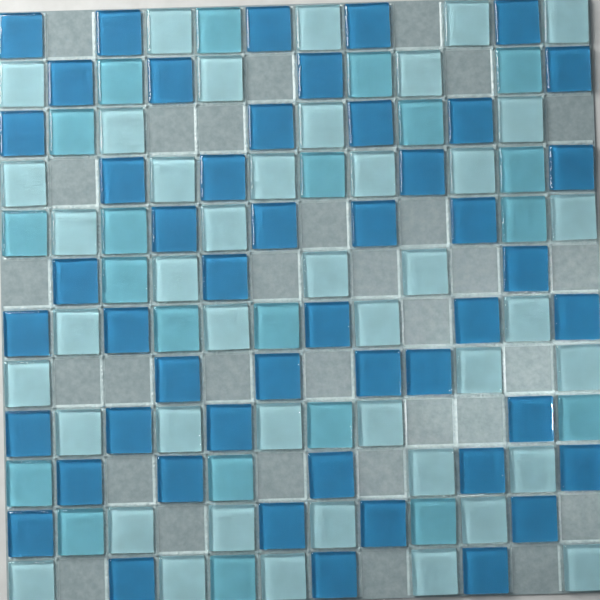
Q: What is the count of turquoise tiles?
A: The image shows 21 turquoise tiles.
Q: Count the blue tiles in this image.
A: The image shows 49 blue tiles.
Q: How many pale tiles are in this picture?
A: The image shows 43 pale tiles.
